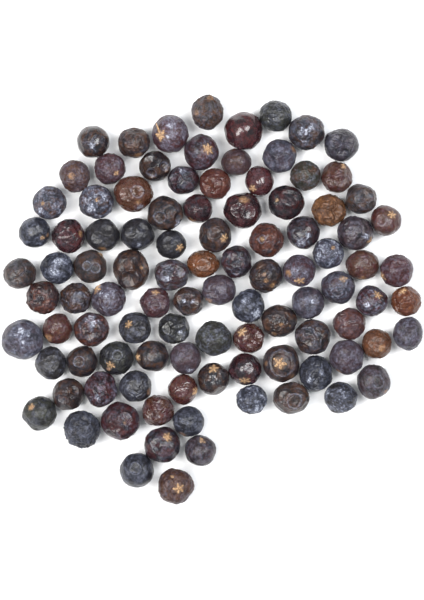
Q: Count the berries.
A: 100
